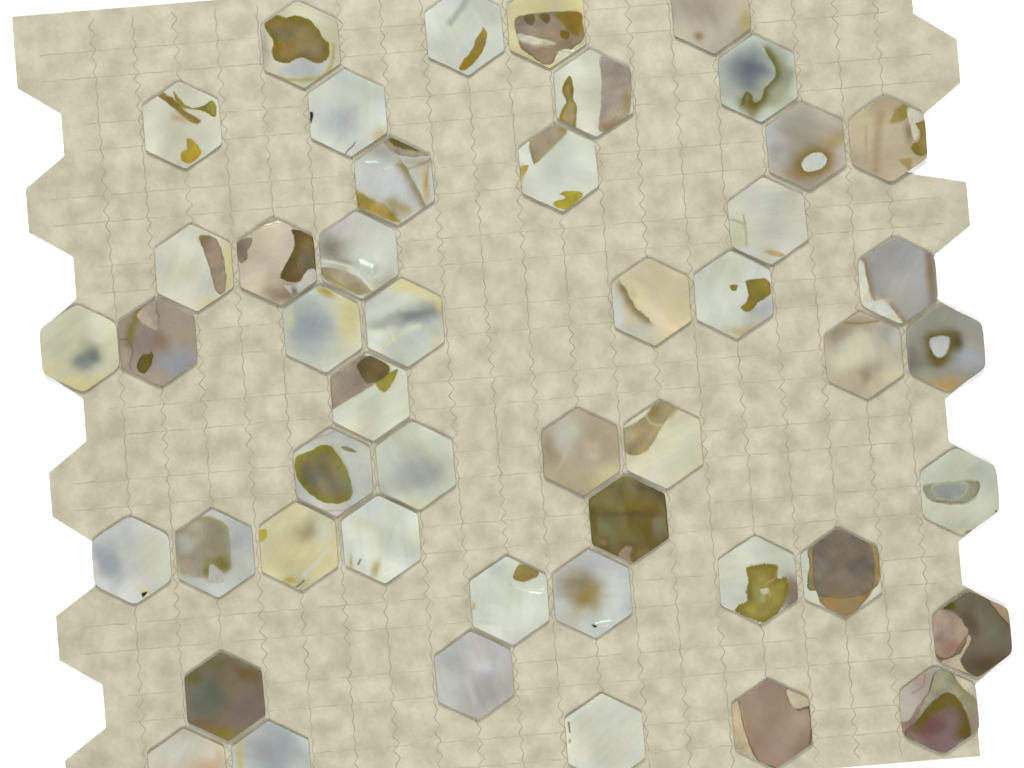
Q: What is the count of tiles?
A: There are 48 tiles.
